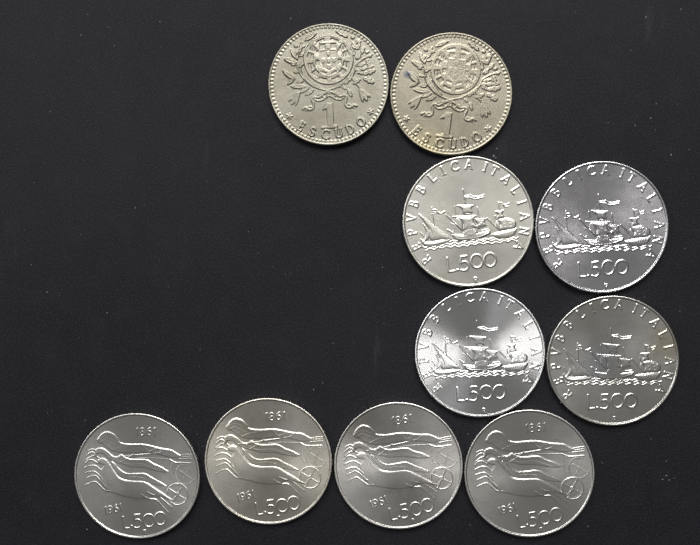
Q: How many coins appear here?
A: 10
